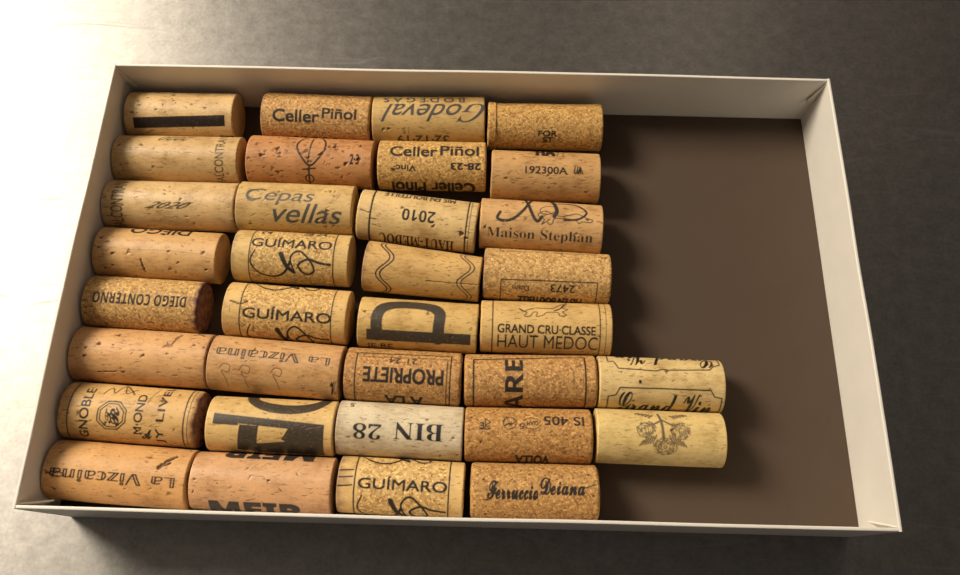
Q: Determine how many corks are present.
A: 34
